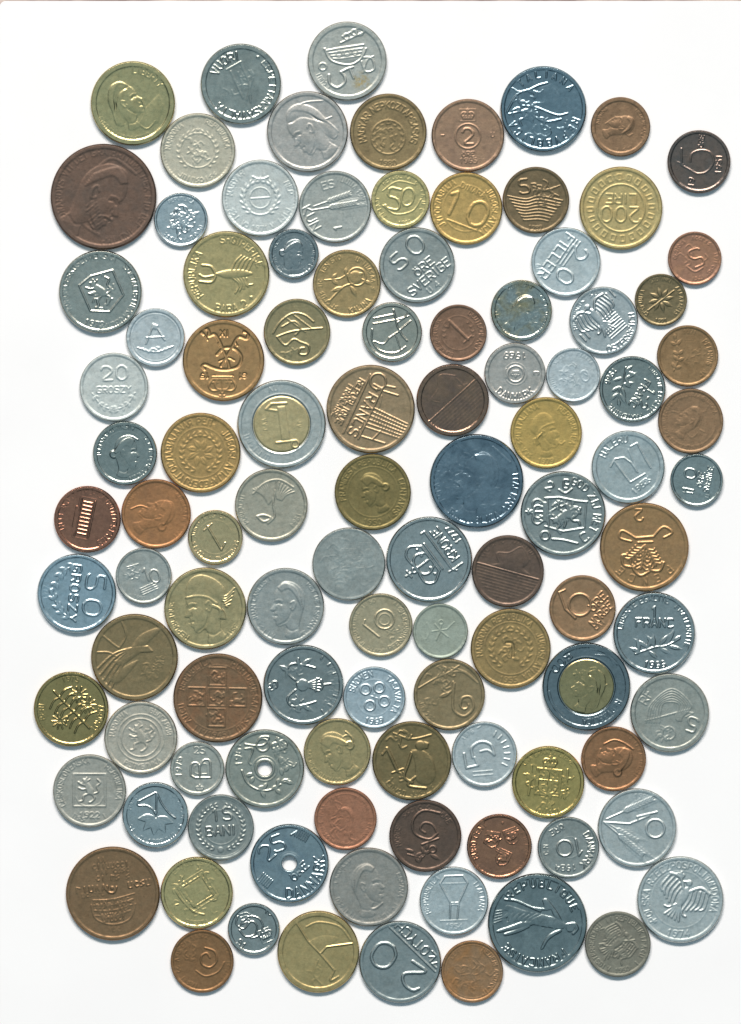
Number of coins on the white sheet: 104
